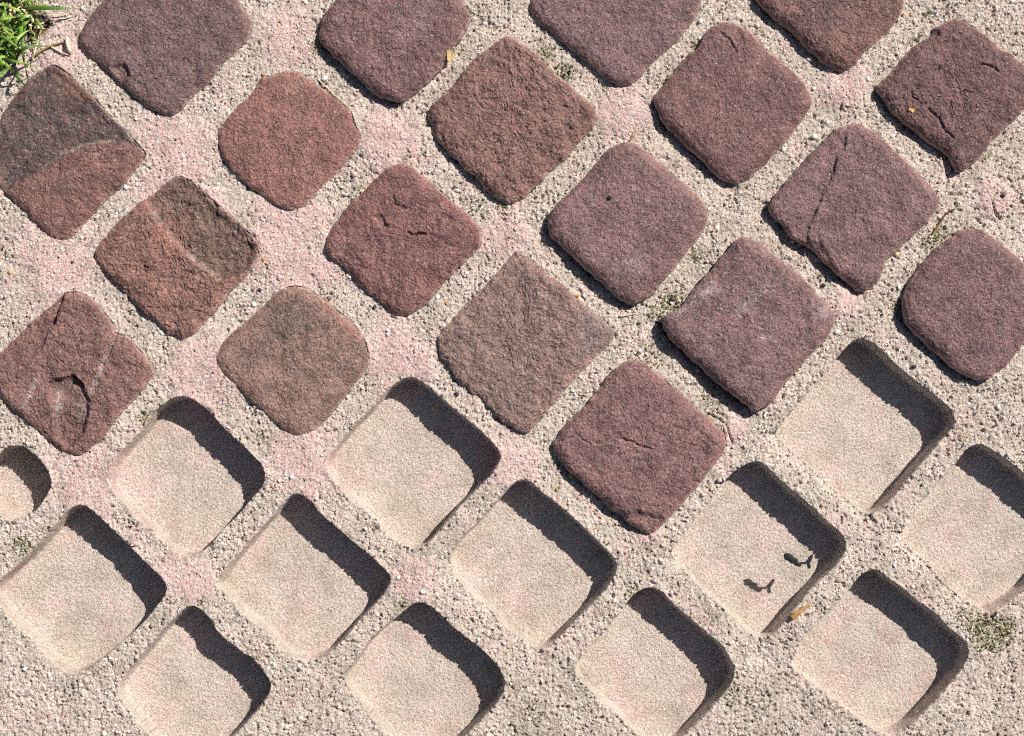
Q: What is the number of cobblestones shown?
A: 19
